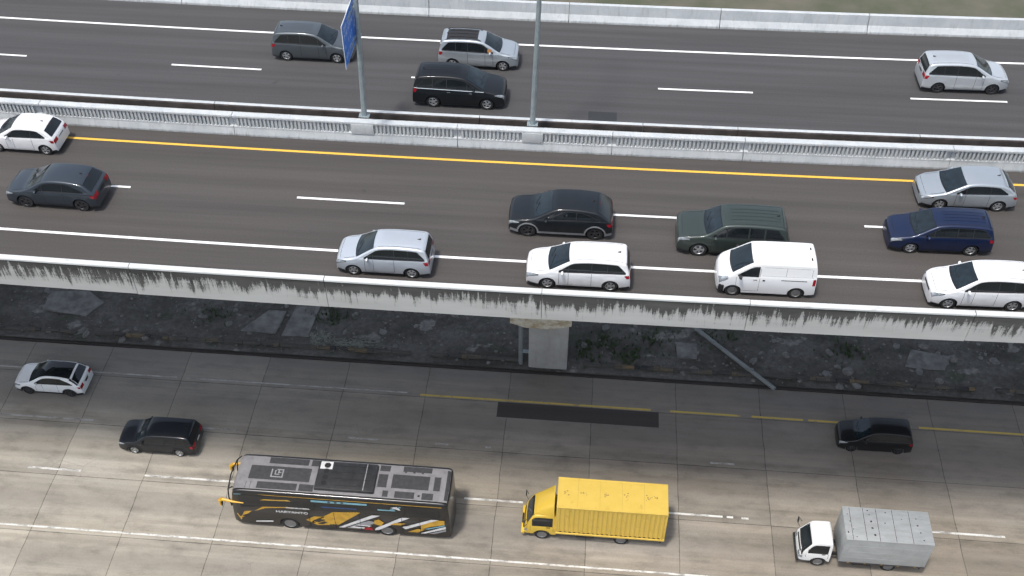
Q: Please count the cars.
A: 16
